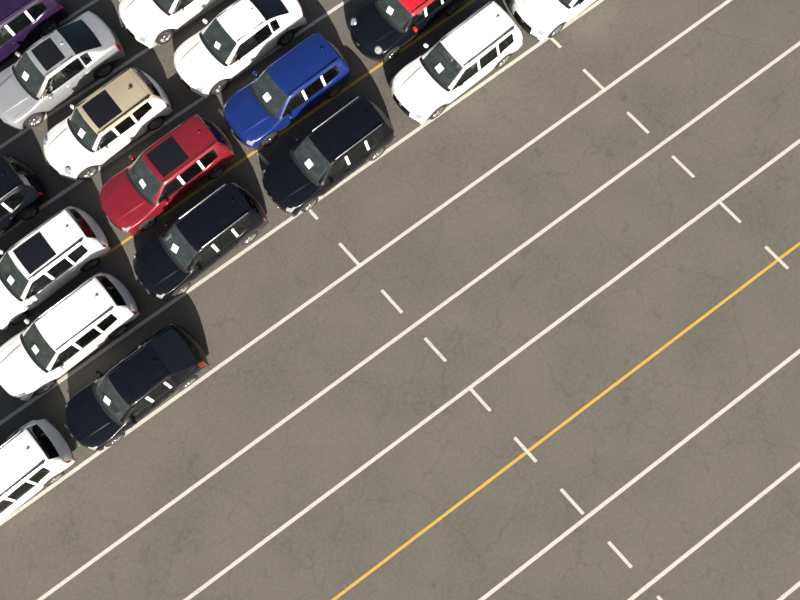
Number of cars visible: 17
